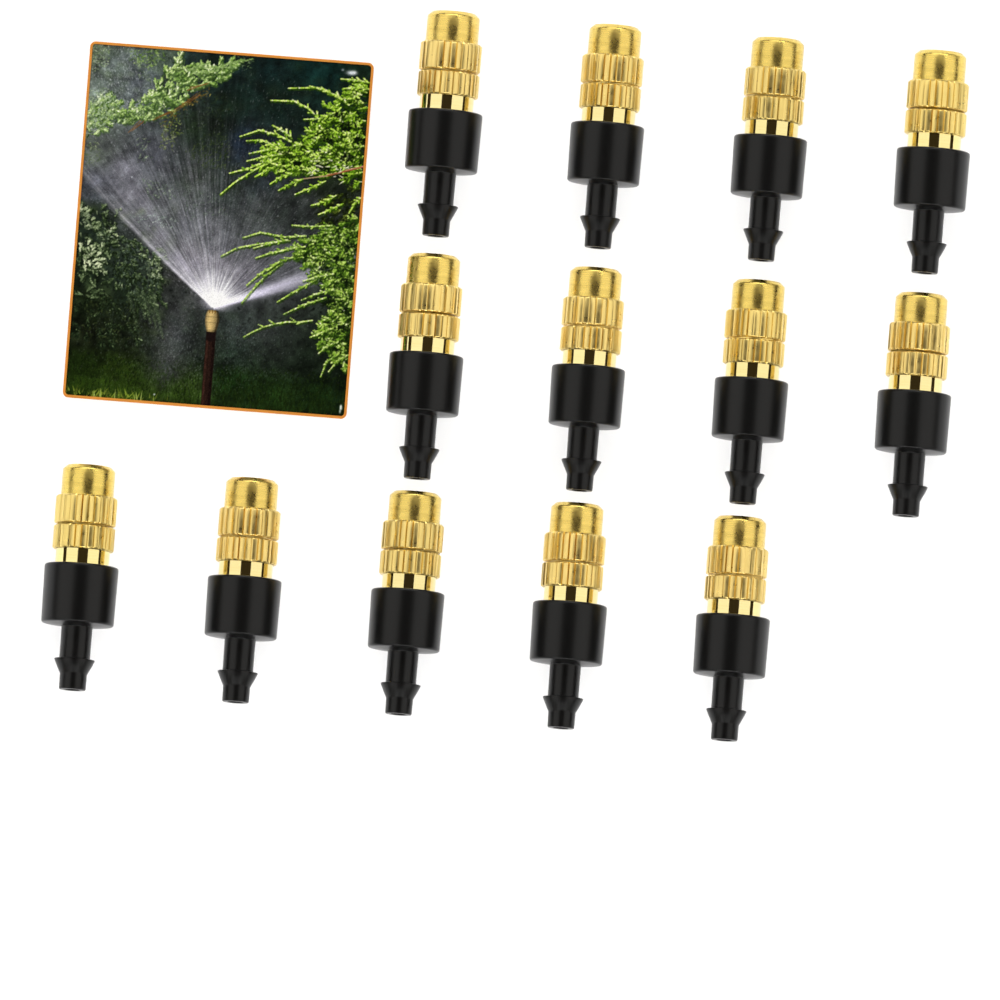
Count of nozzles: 13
